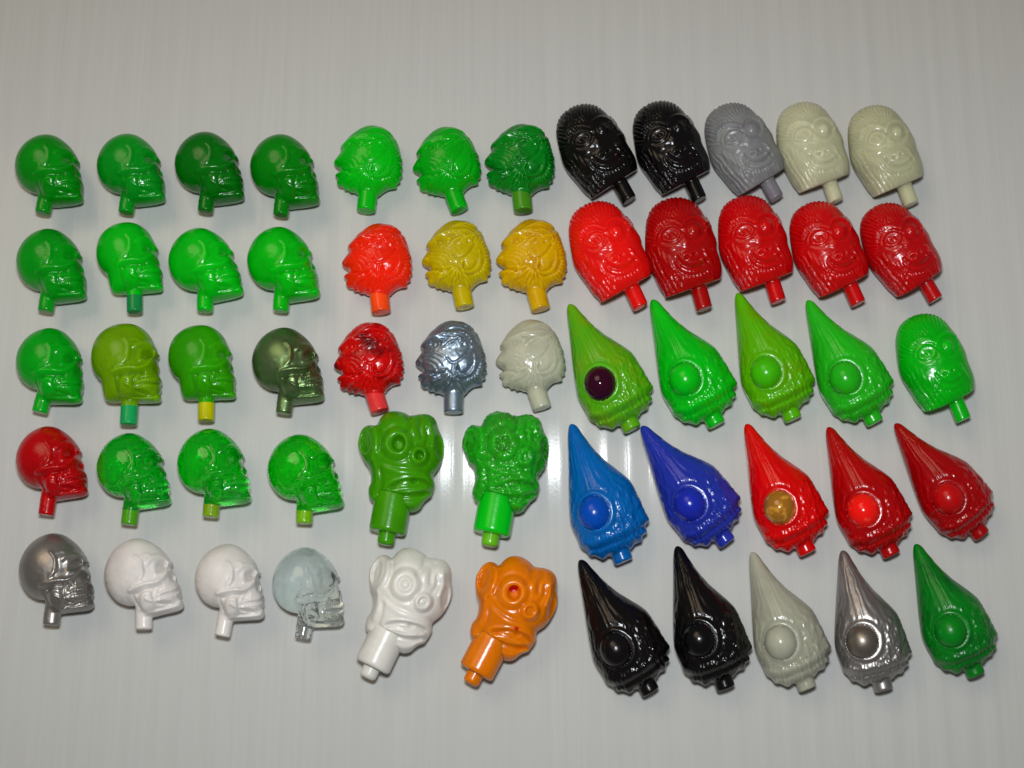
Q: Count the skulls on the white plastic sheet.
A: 20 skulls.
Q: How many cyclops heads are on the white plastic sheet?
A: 14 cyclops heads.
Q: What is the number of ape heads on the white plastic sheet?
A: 11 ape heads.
